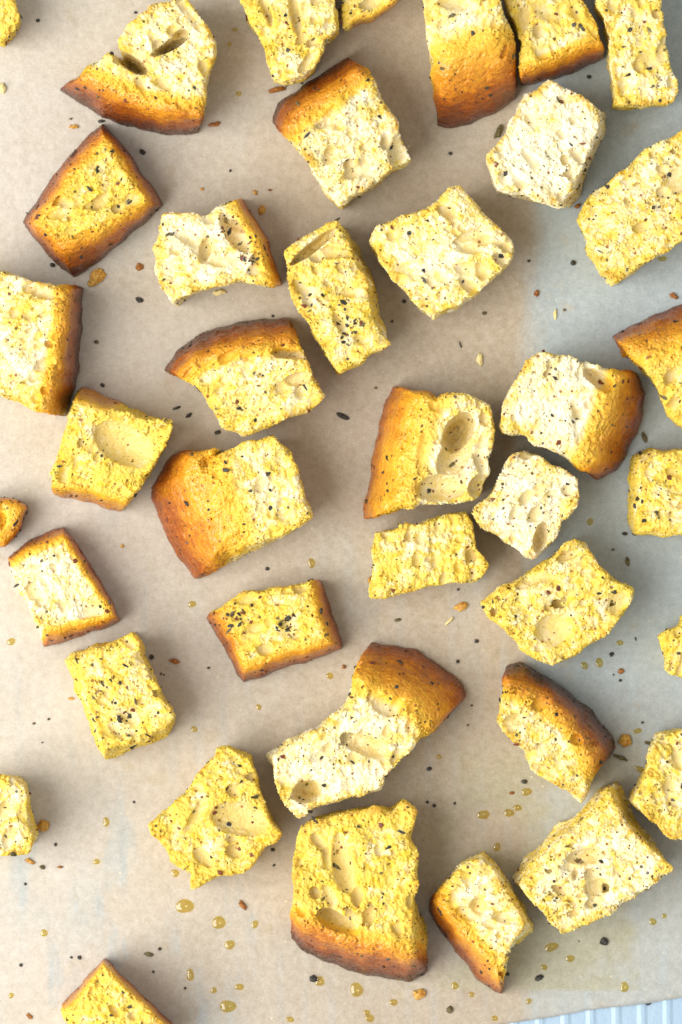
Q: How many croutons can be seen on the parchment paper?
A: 39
